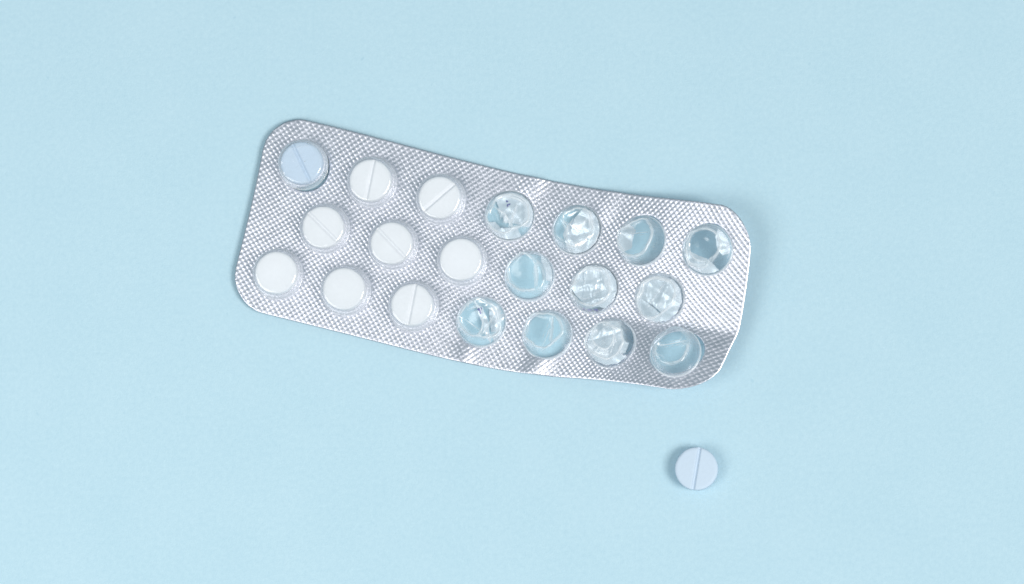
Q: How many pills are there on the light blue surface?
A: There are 10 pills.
